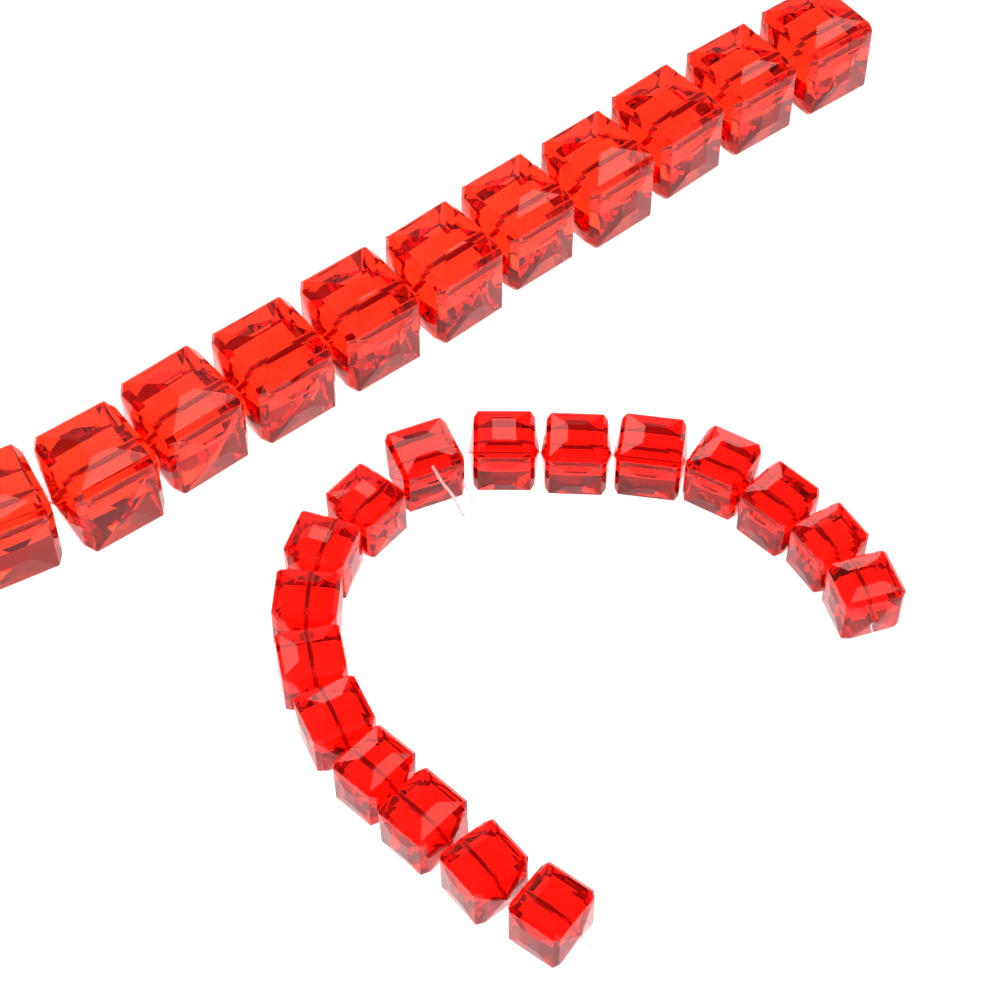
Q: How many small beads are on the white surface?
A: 17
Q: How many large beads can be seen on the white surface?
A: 11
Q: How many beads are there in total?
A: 28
